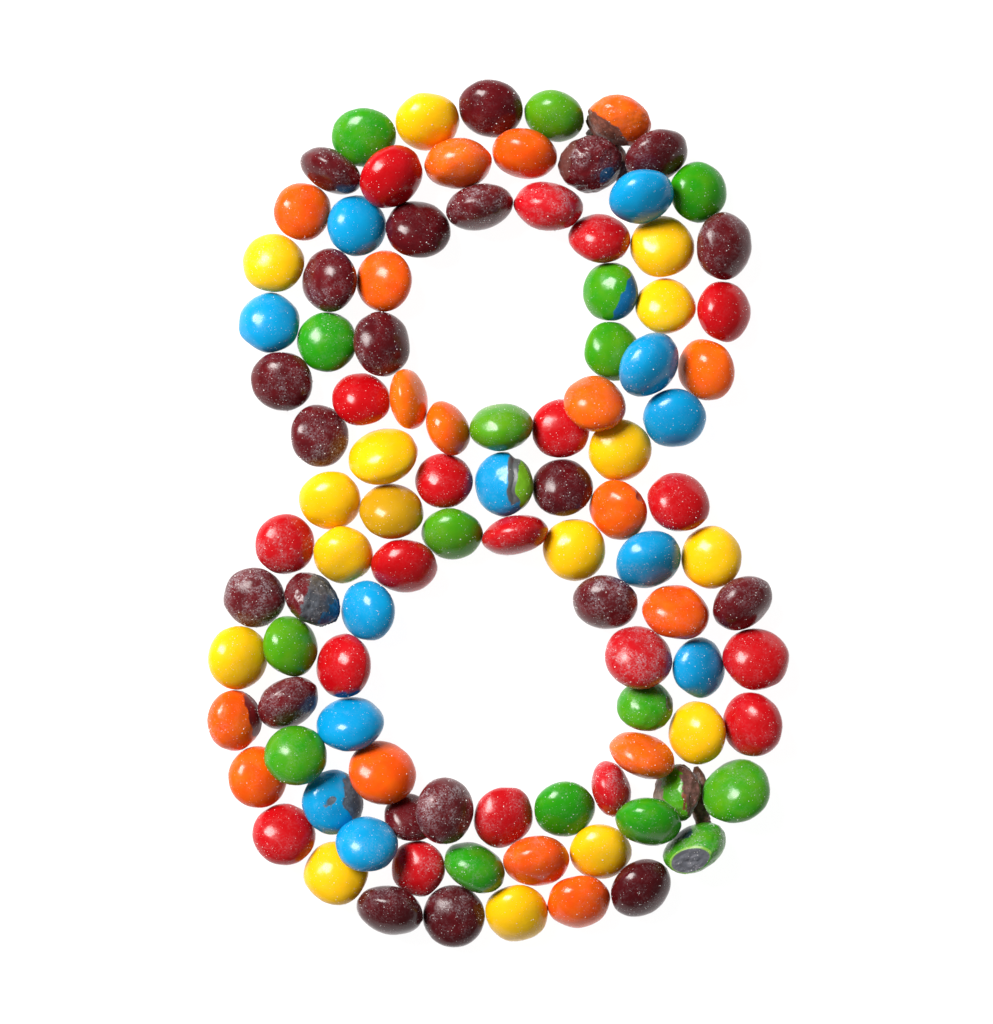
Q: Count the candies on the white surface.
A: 103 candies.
